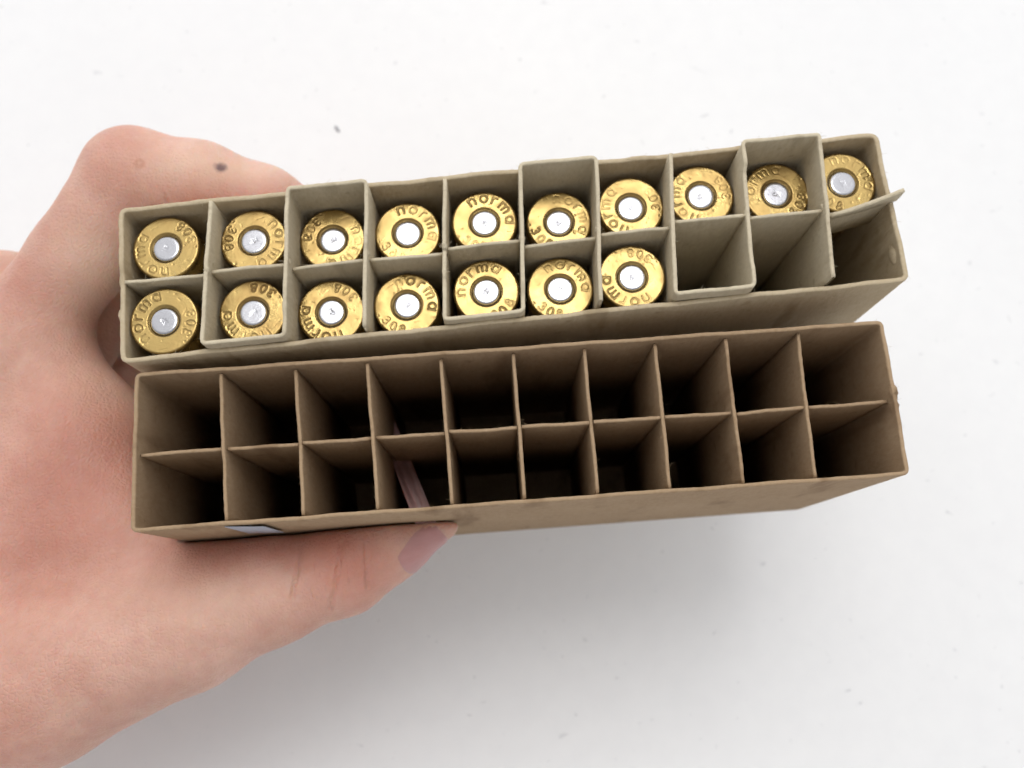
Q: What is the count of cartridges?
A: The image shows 17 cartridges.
